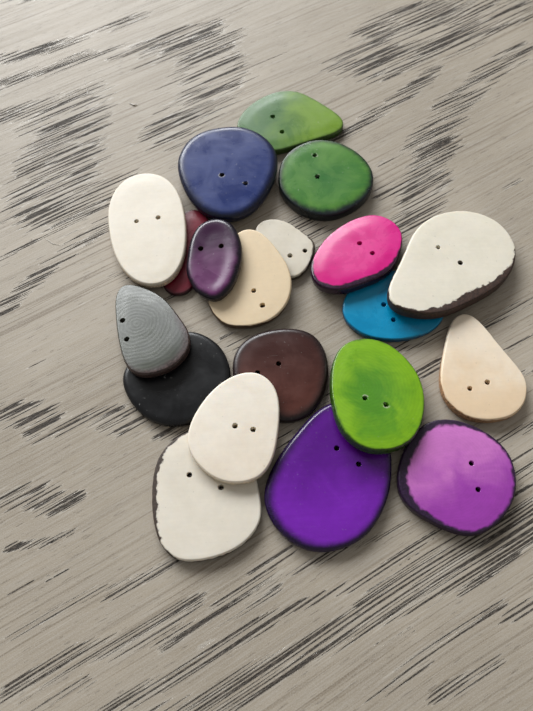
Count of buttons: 20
